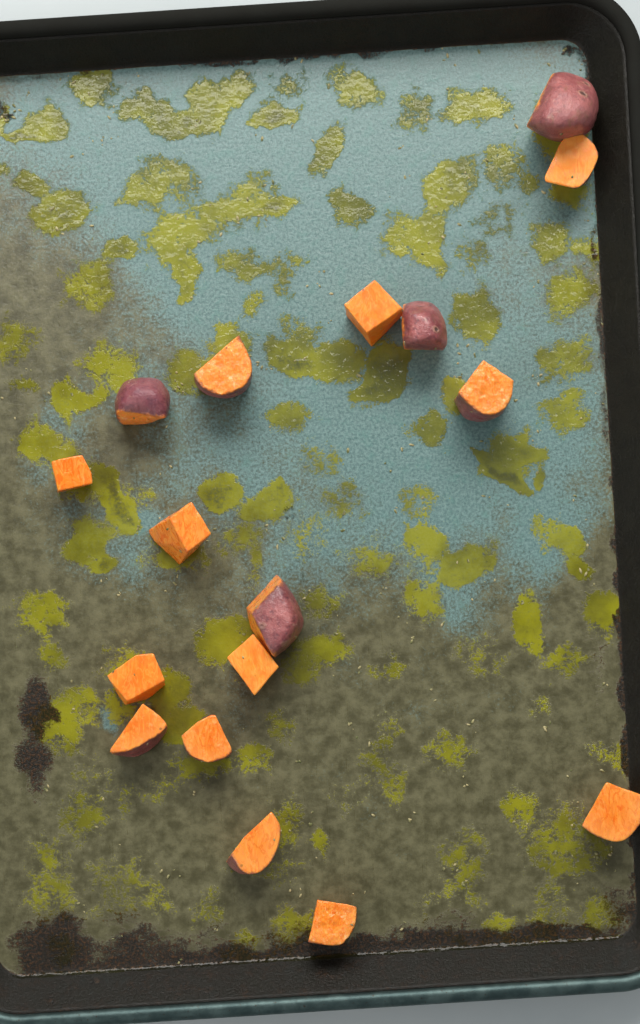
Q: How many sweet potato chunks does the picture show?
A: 17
